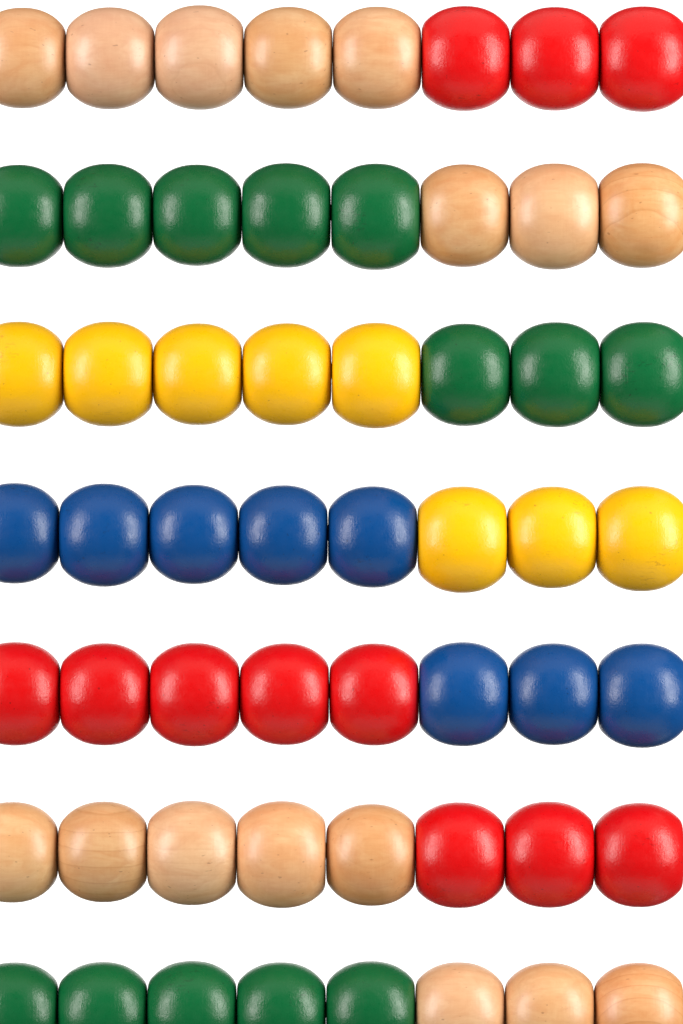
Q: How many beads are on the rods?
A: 56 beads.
